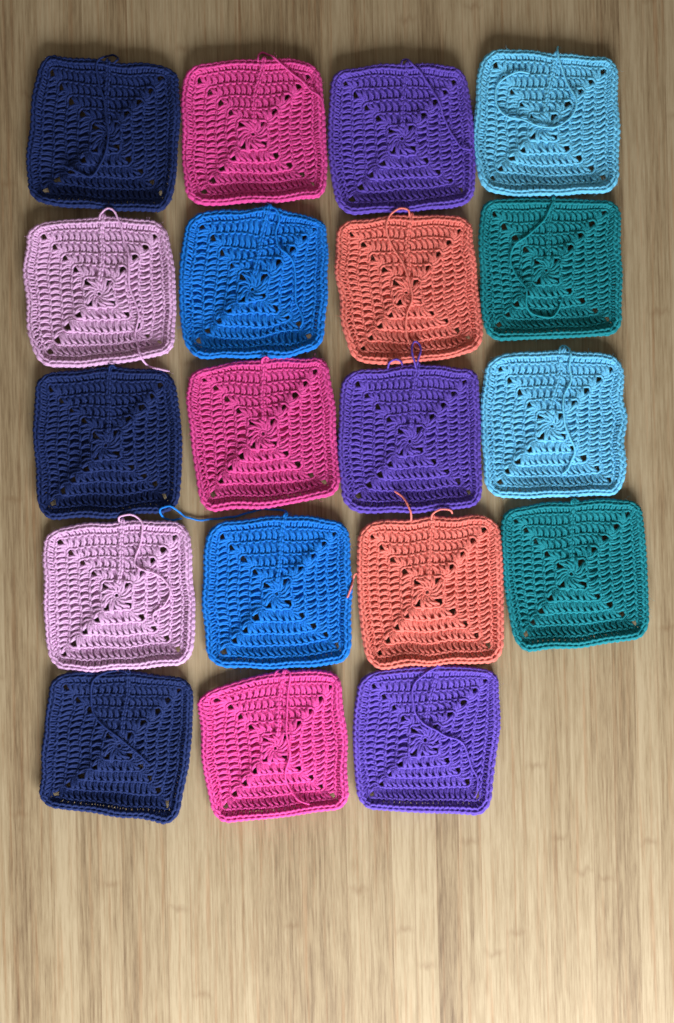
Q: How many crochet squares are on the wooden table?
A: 19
